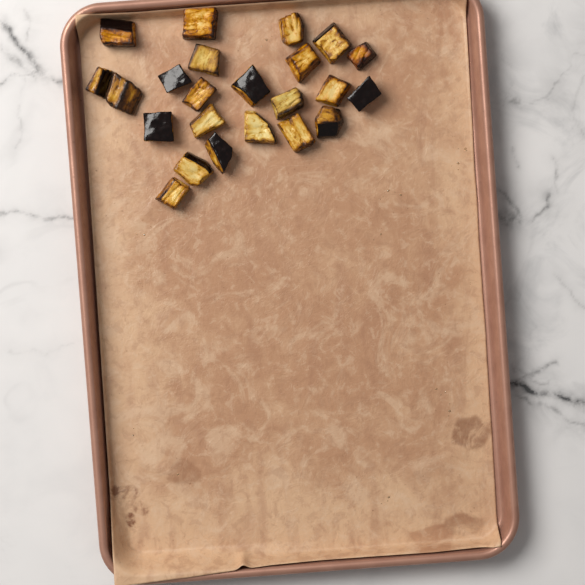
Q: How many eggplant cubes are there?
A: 23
